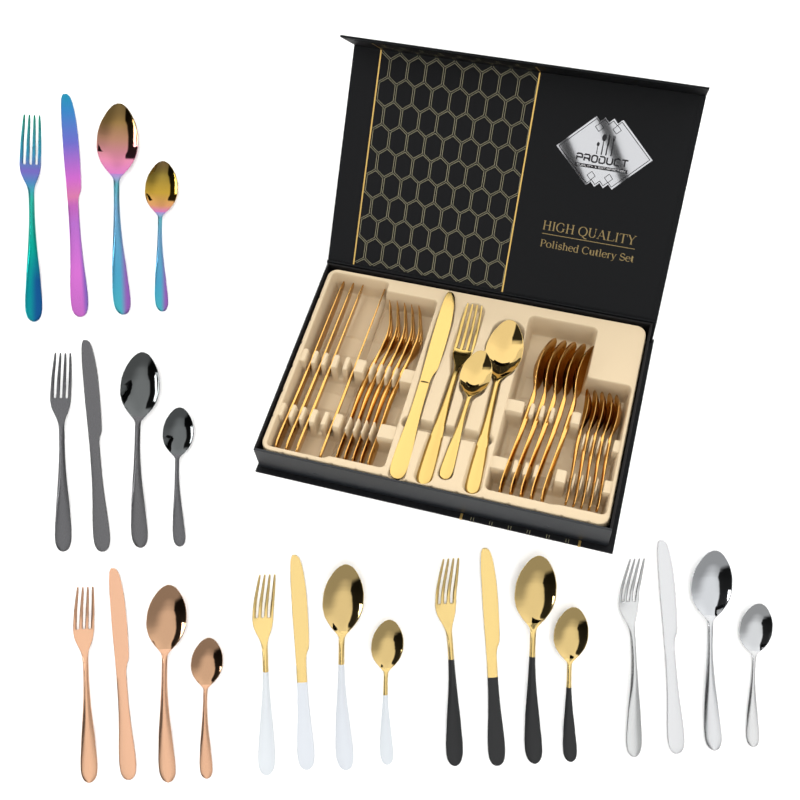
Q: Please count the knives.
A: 11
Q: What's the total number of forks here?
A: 12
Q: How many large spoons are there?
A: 12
